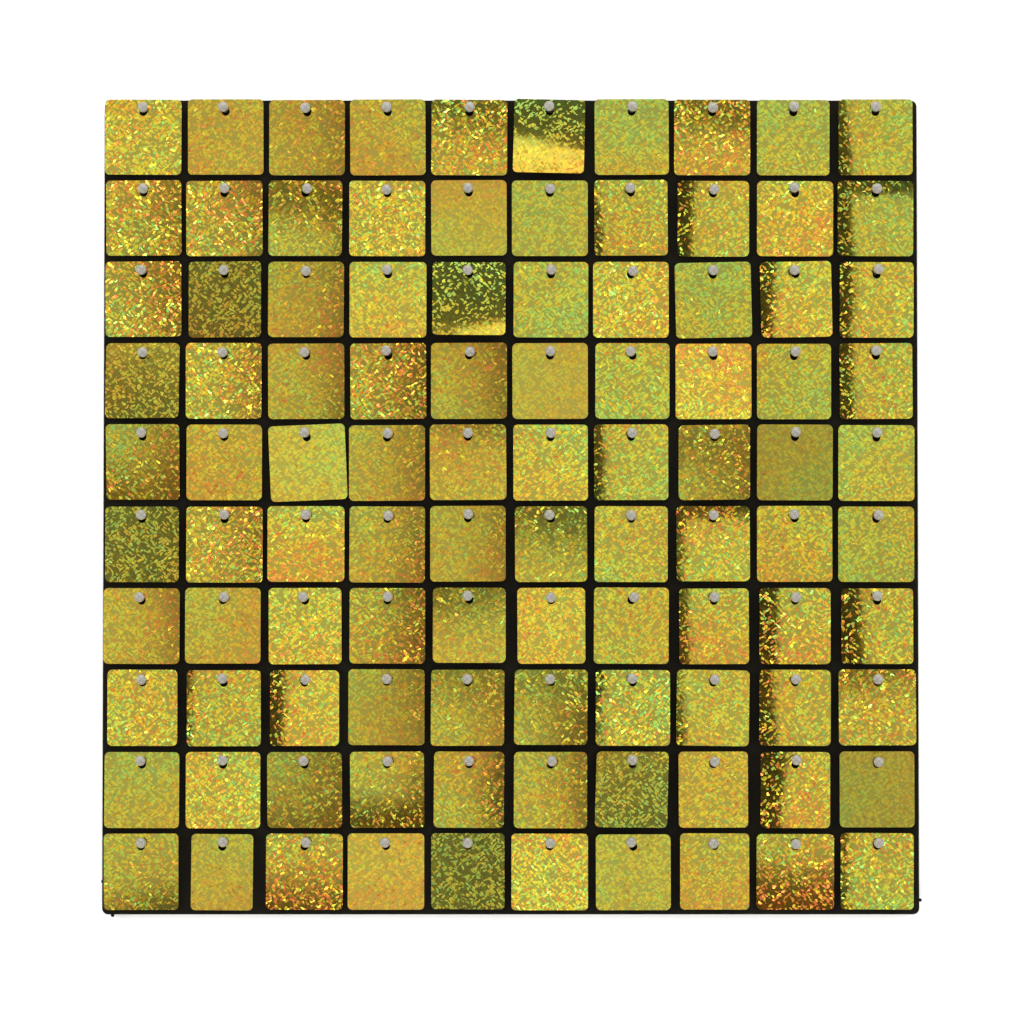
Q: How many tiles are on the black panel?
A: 100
